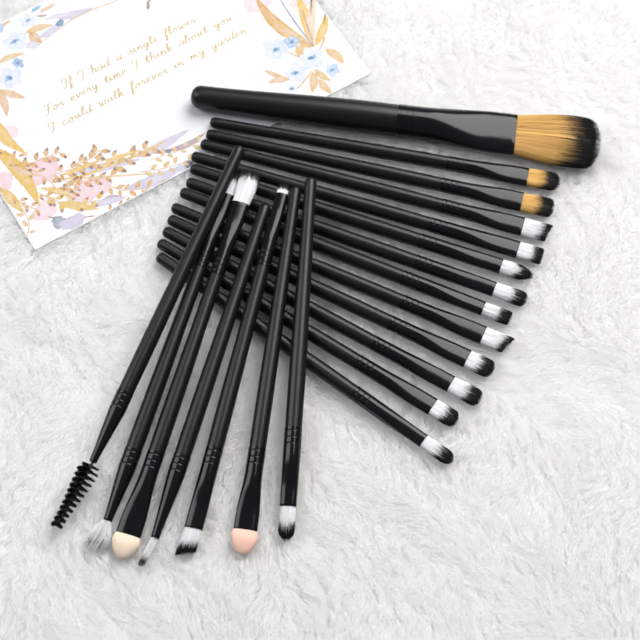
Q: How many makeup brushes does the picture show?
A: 20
